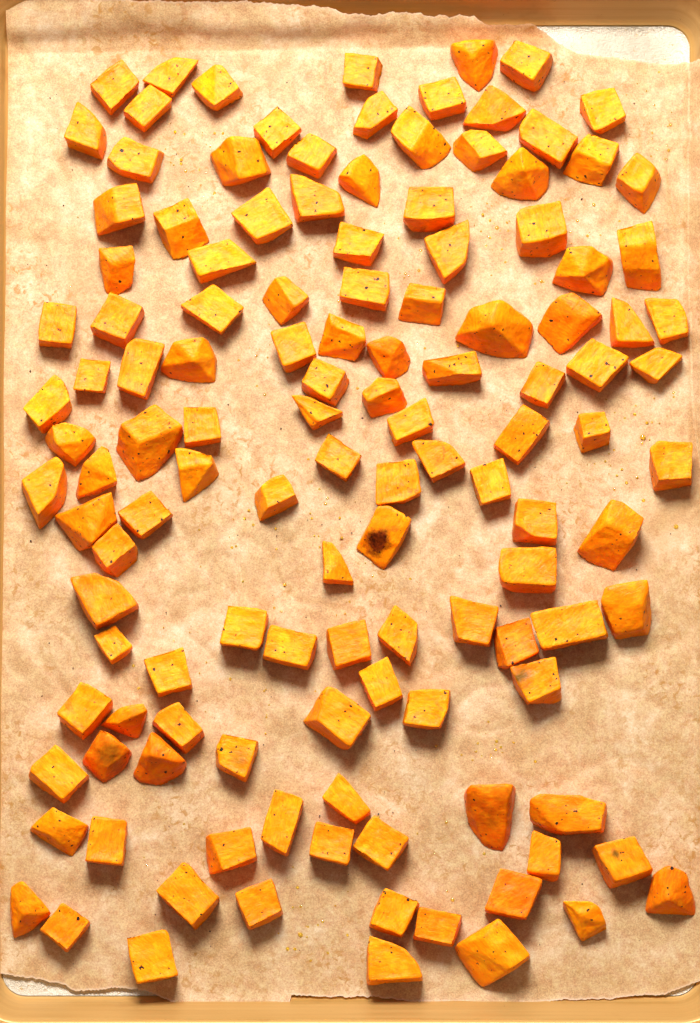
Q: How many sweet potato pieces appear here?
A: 127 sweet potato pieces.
